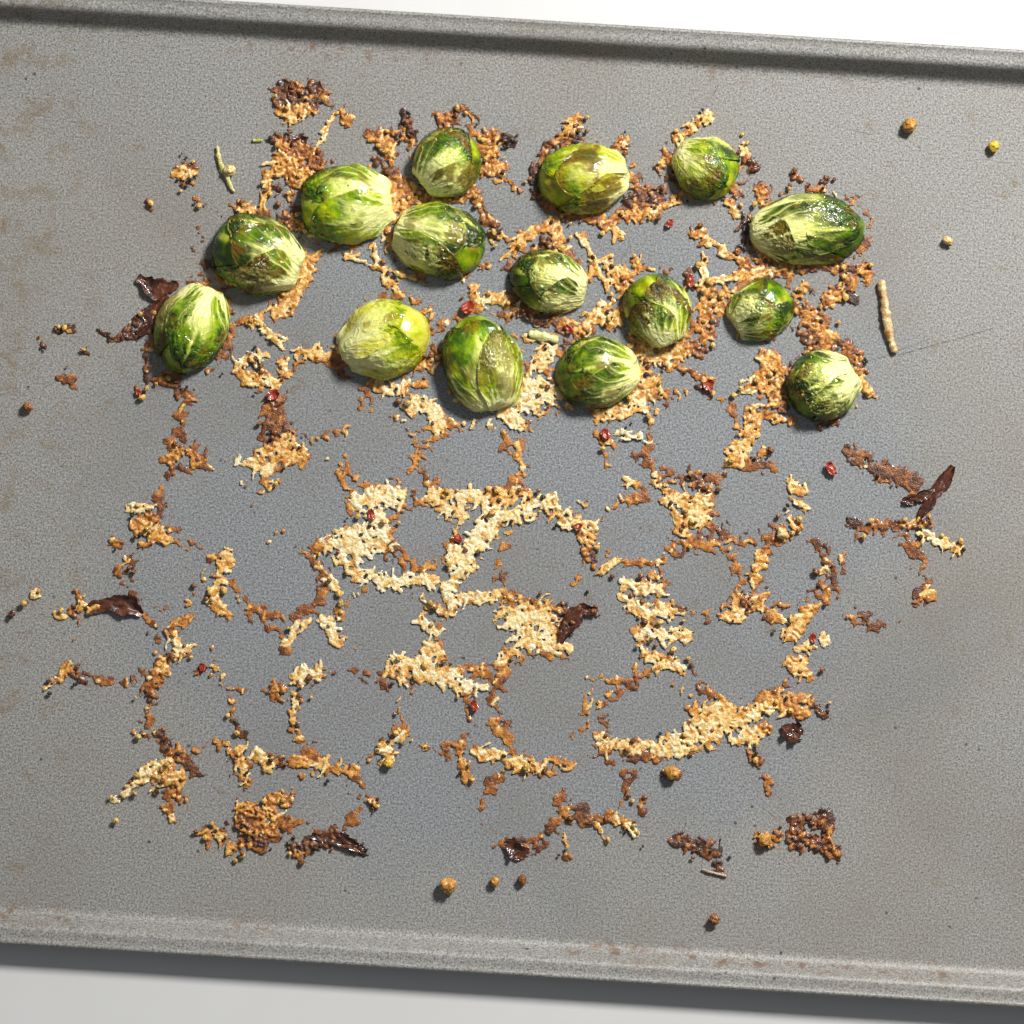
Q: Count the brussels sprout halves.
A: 15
